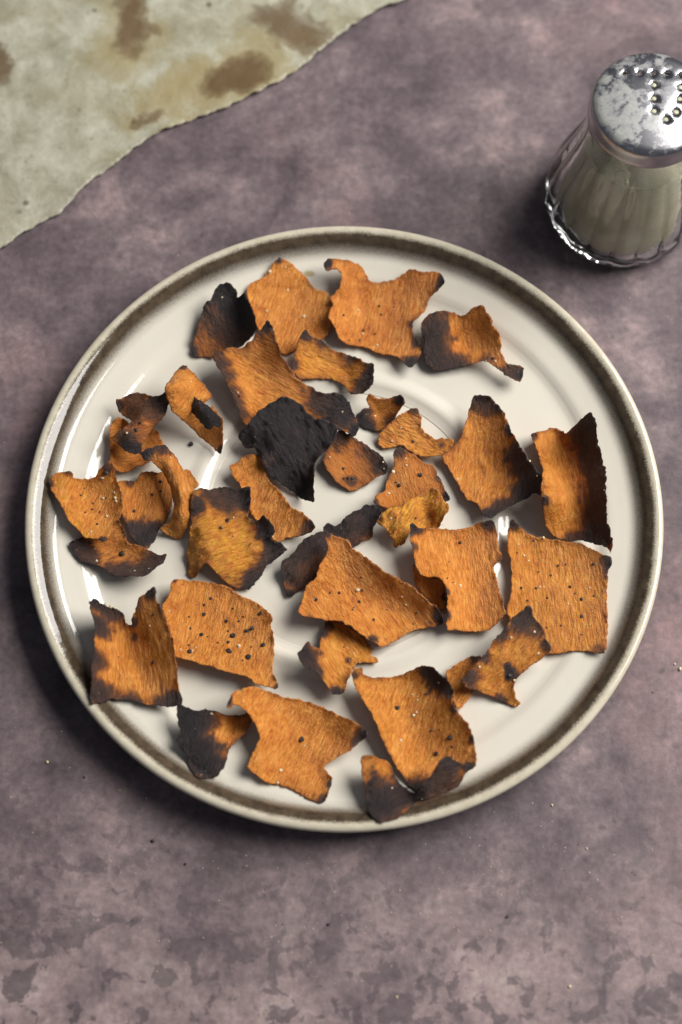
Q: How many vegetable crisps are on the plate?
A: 35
